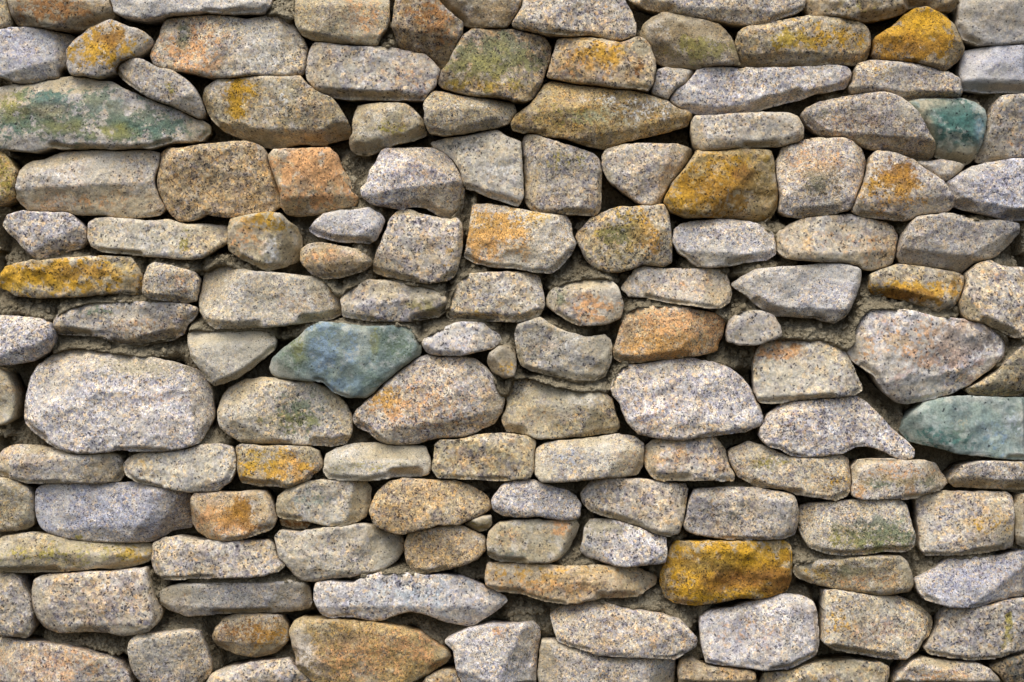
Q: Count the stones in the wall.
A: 140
